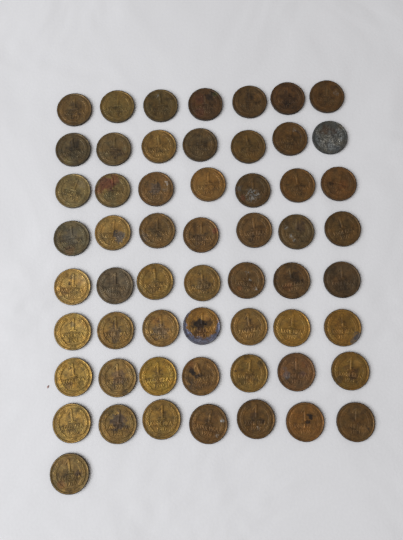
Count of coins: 57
